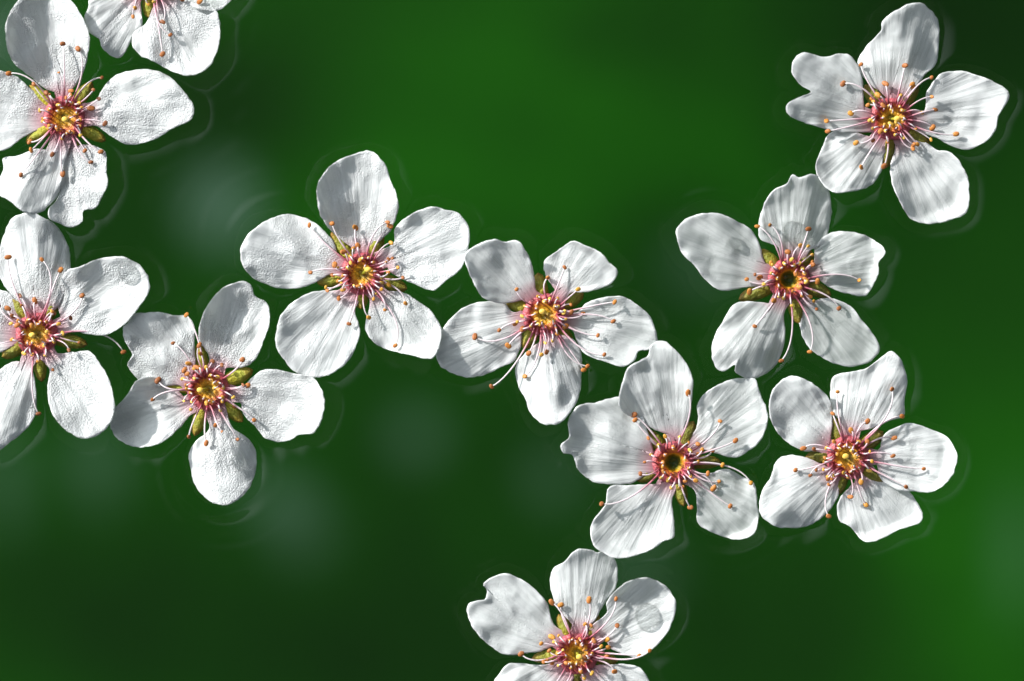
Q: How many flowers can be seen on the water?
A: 11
